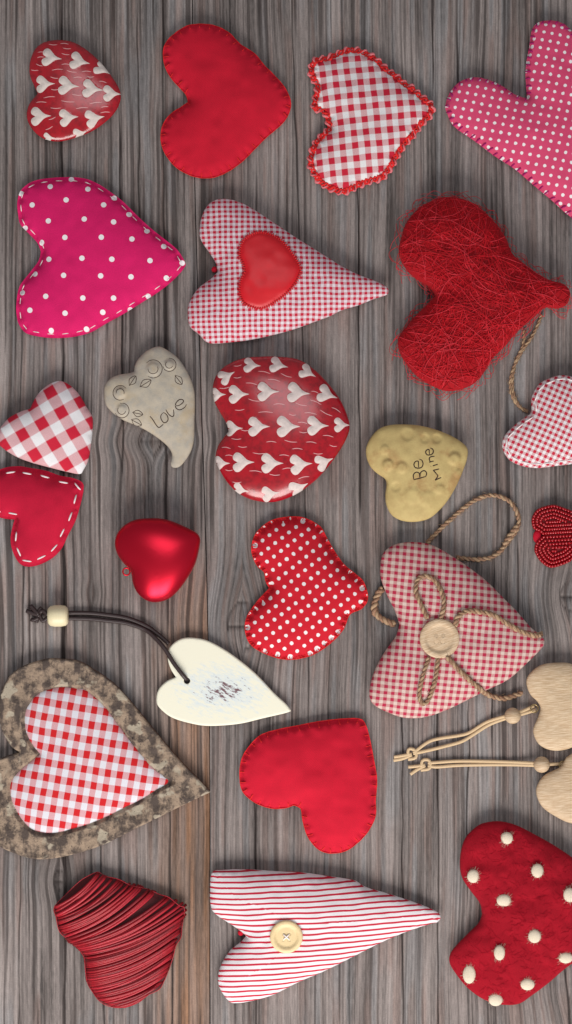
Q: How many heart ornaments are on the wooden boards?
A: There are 25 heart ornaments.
